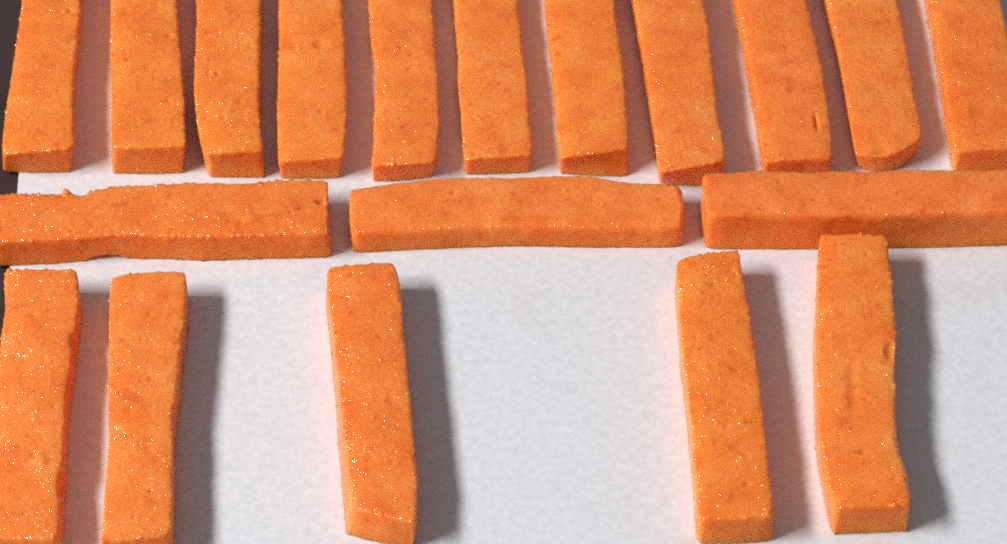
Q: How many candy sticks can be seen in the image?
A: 19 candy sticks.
